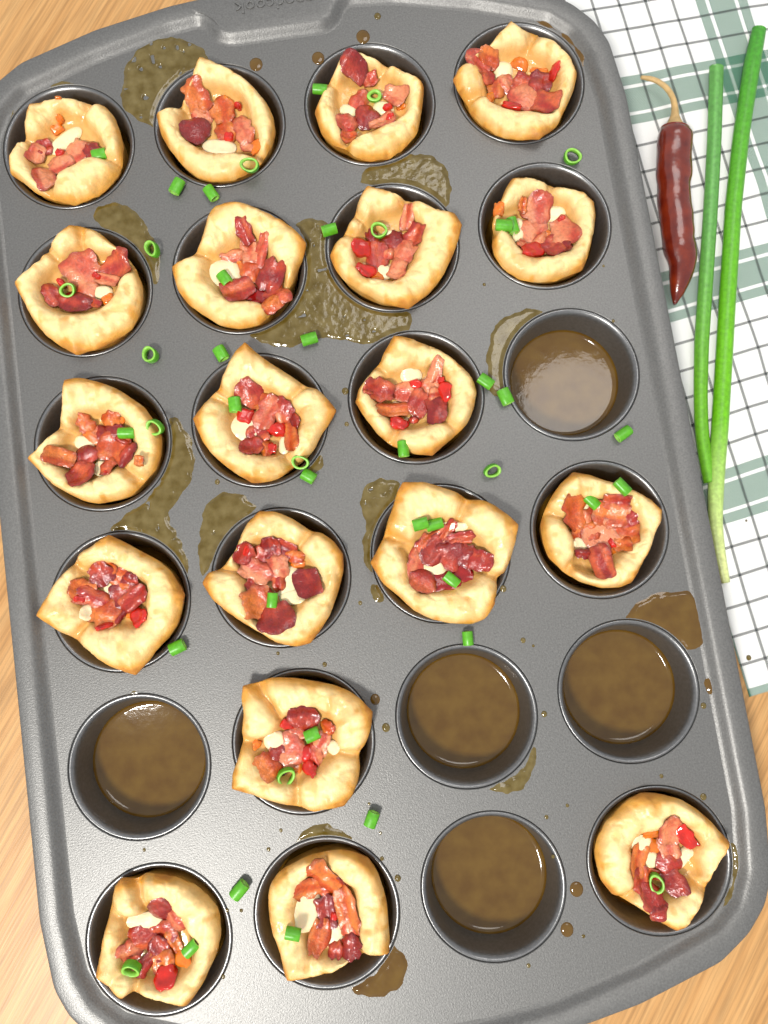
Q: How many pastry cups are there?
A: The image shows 19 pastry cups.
